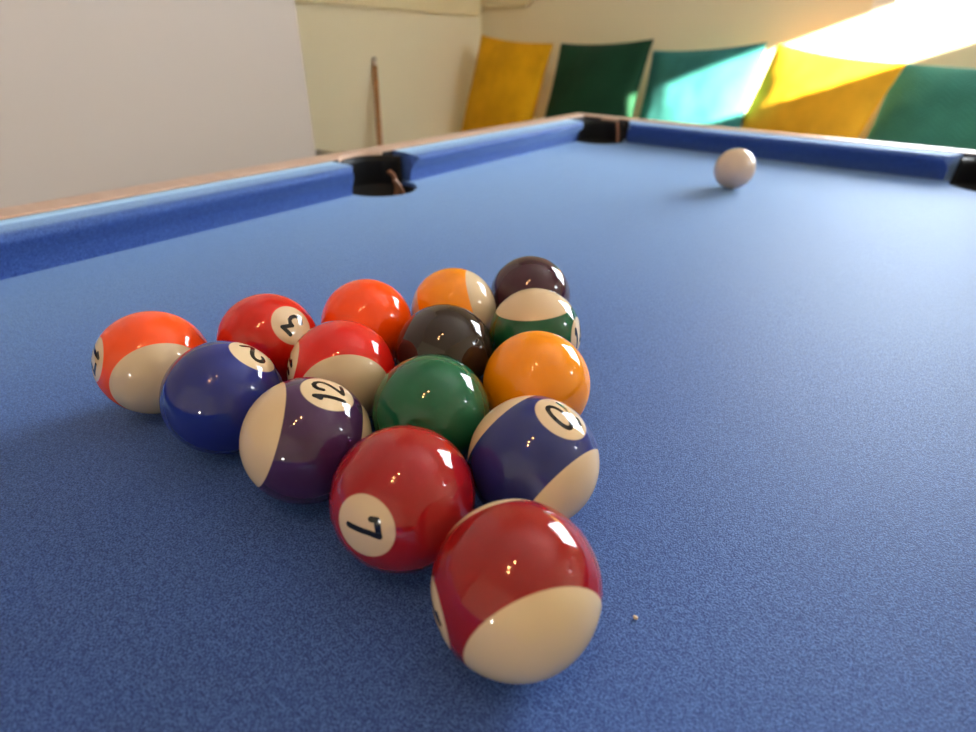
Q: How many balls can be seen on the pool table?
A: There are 16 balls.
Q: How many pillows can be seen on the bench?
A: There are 5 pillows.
